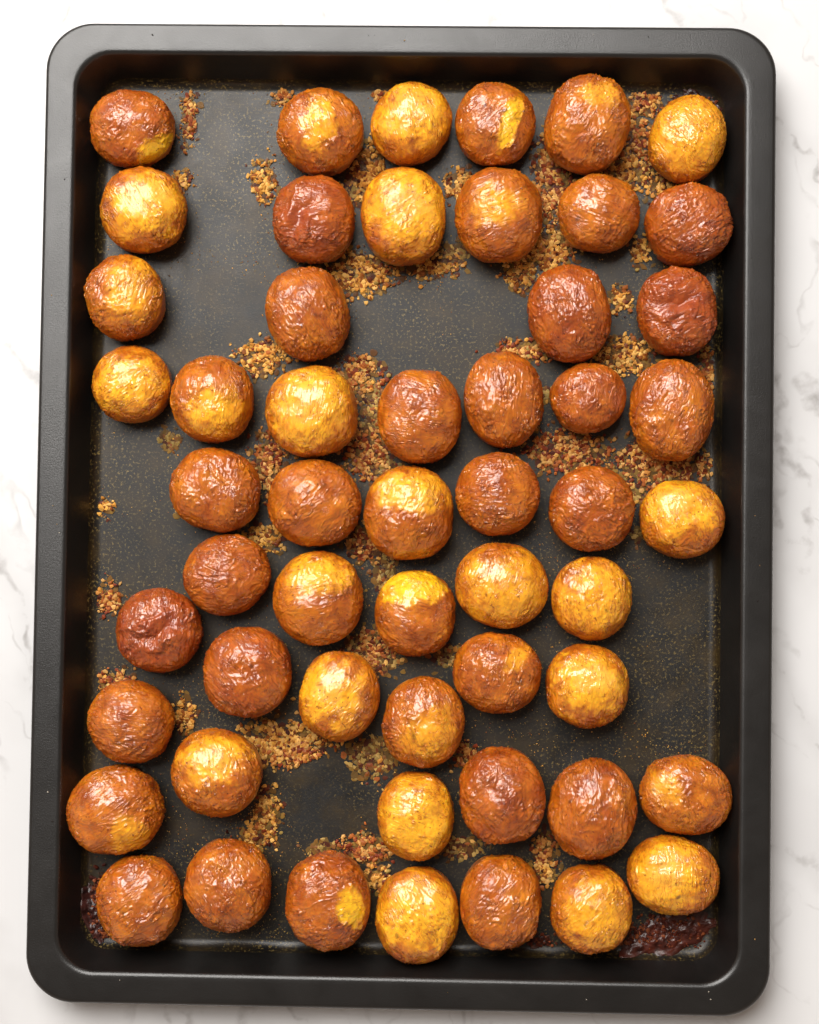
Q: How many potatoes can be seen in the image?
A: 54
